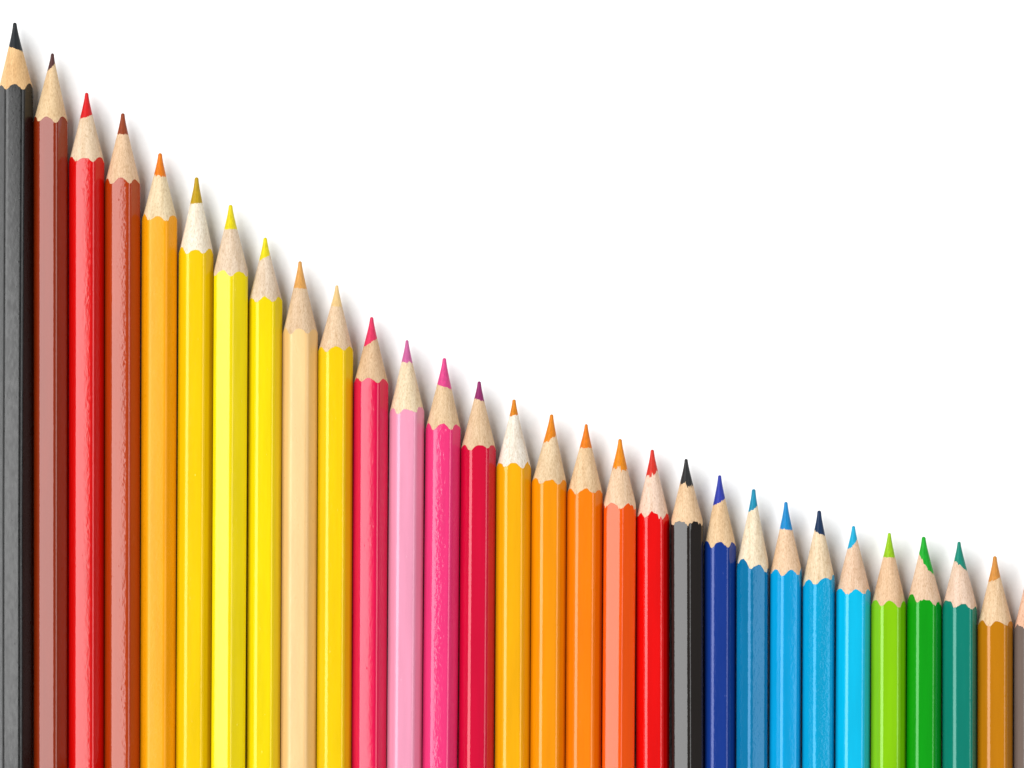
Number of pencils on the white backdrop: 30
